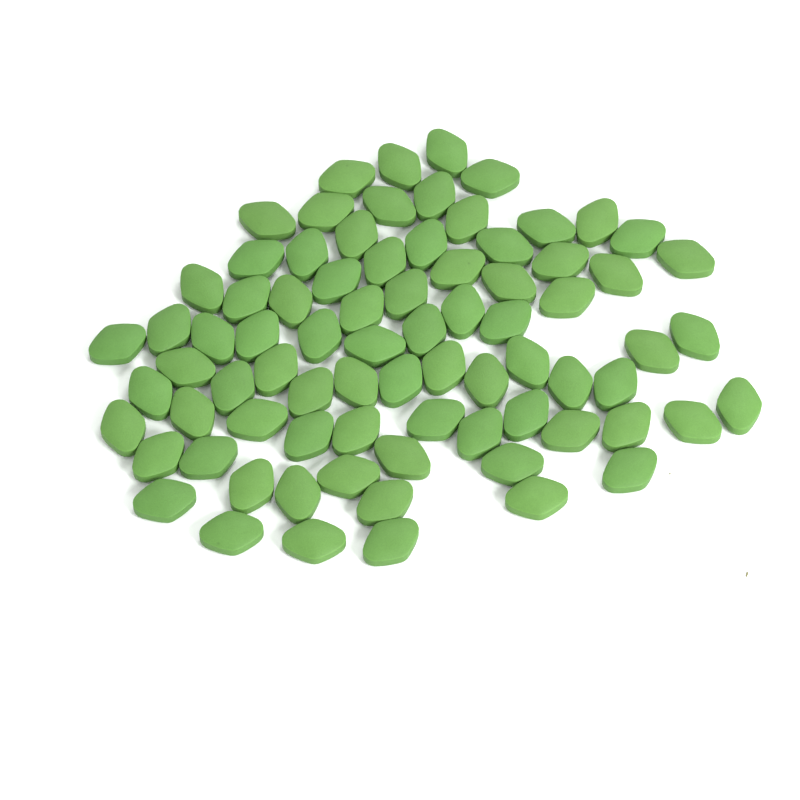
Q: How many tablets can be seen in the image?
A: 79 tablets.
